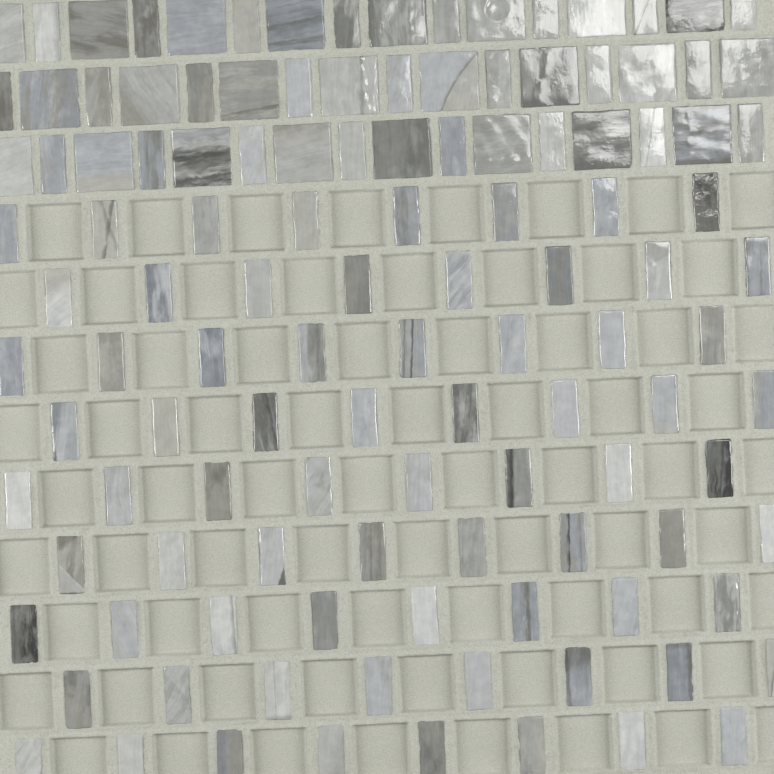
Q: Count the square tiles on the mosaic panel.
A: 24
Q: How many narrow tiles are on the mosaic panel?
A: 96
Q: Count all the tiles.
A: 120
